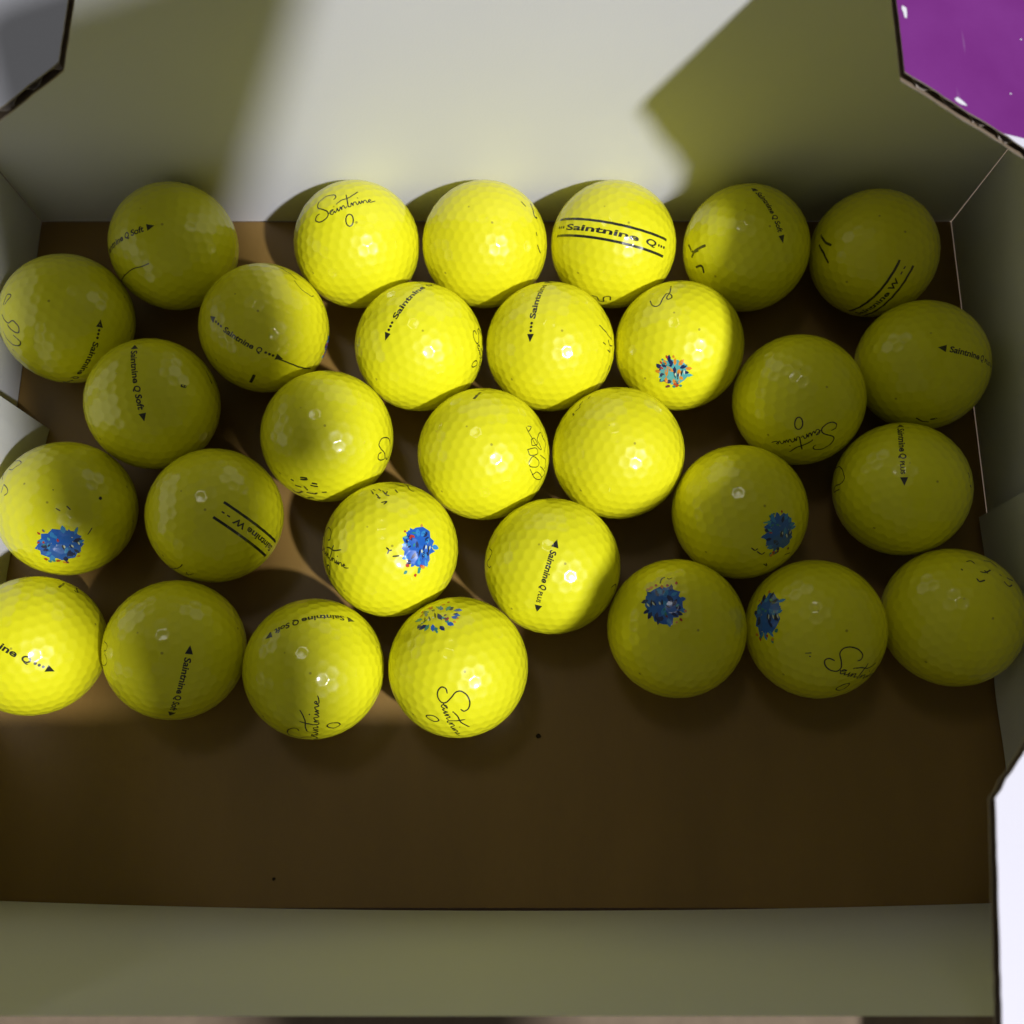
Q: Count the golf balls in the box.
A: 30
